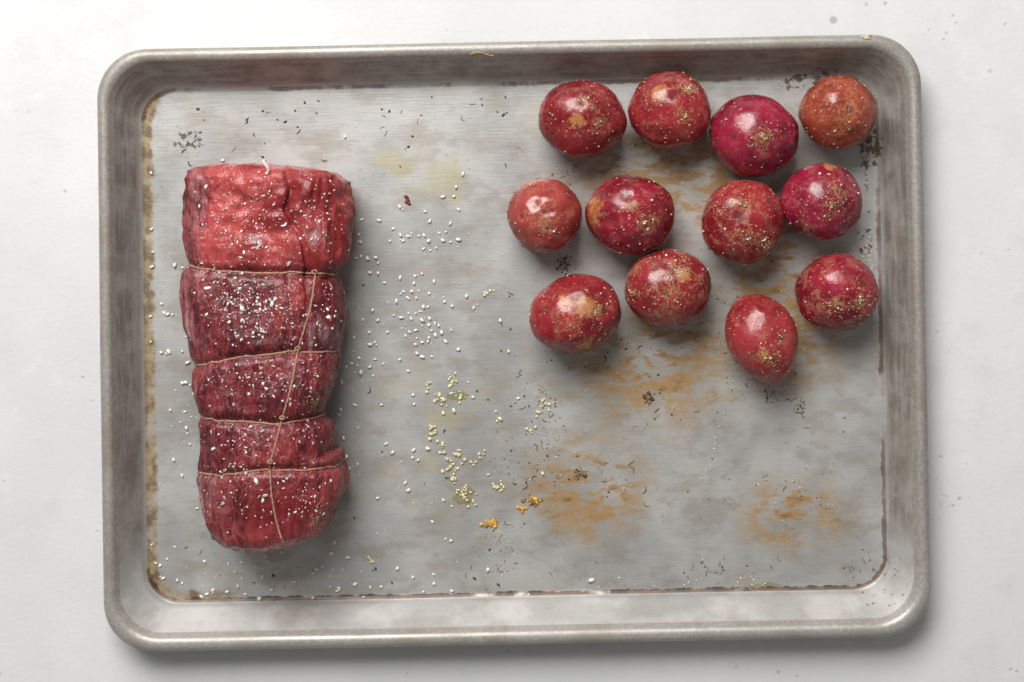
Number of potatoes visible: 12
